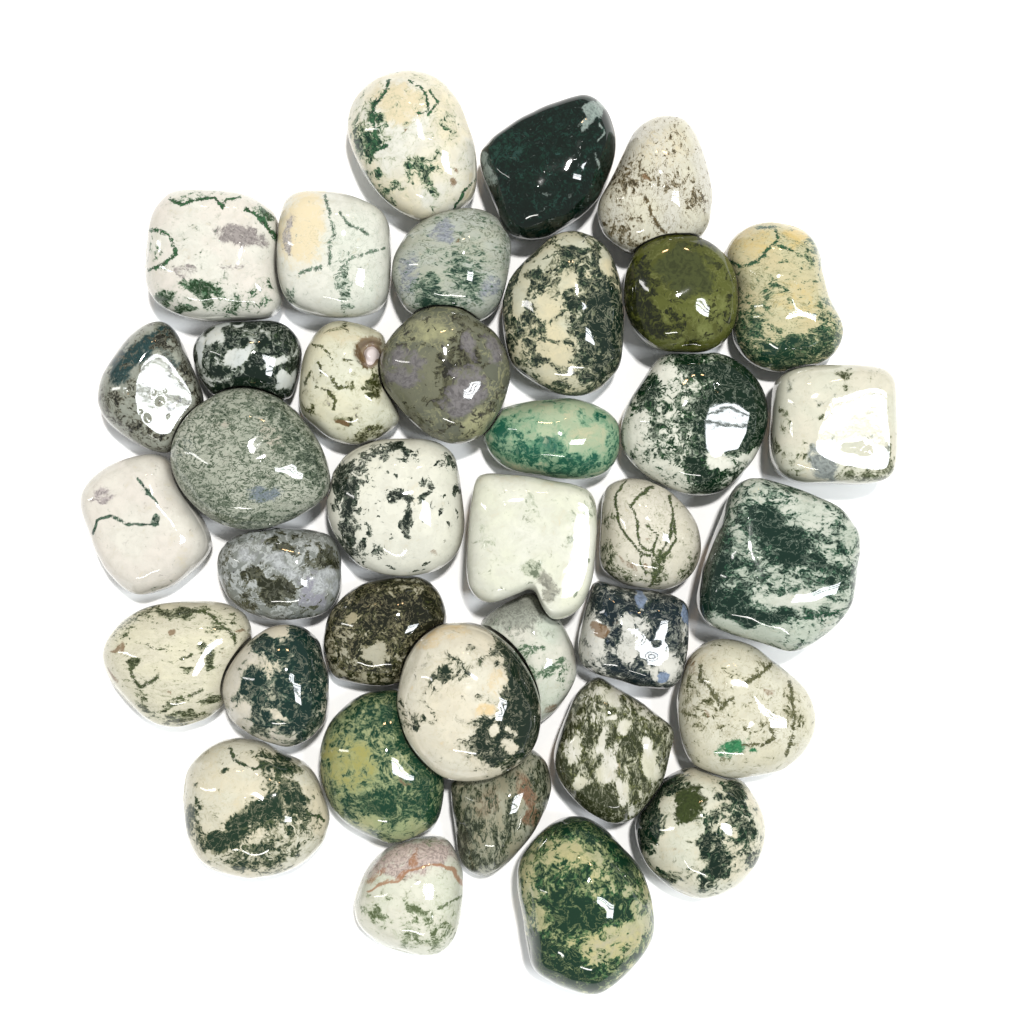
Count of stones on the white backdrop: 37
